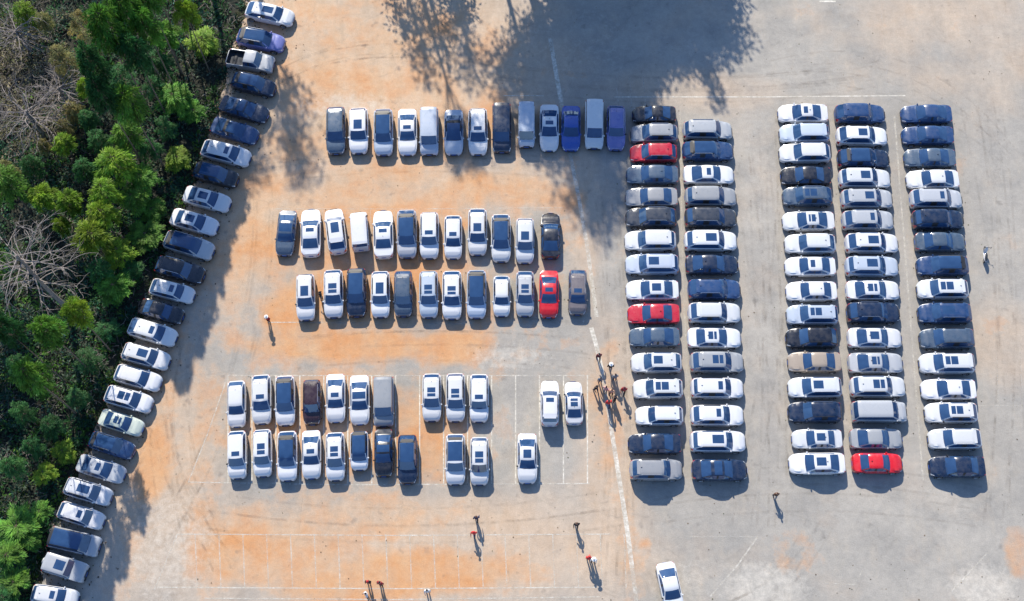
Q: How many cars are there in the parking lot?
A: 166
